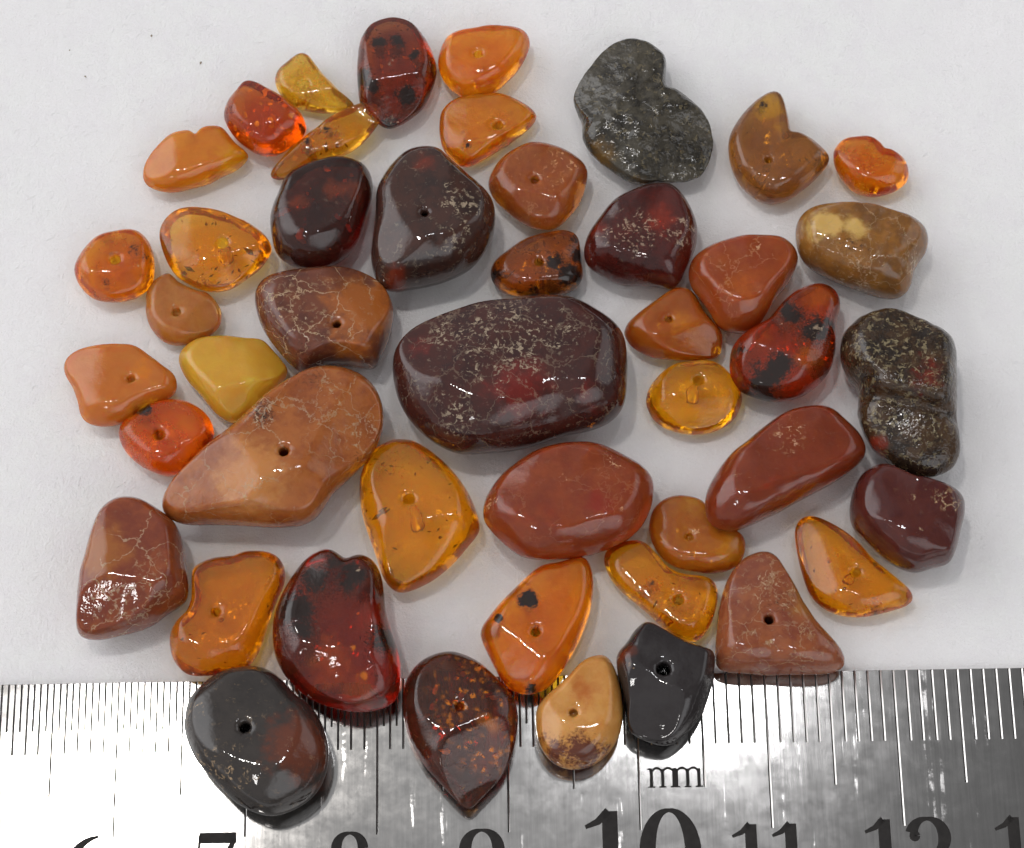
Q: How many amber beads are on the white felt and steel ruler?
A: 46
